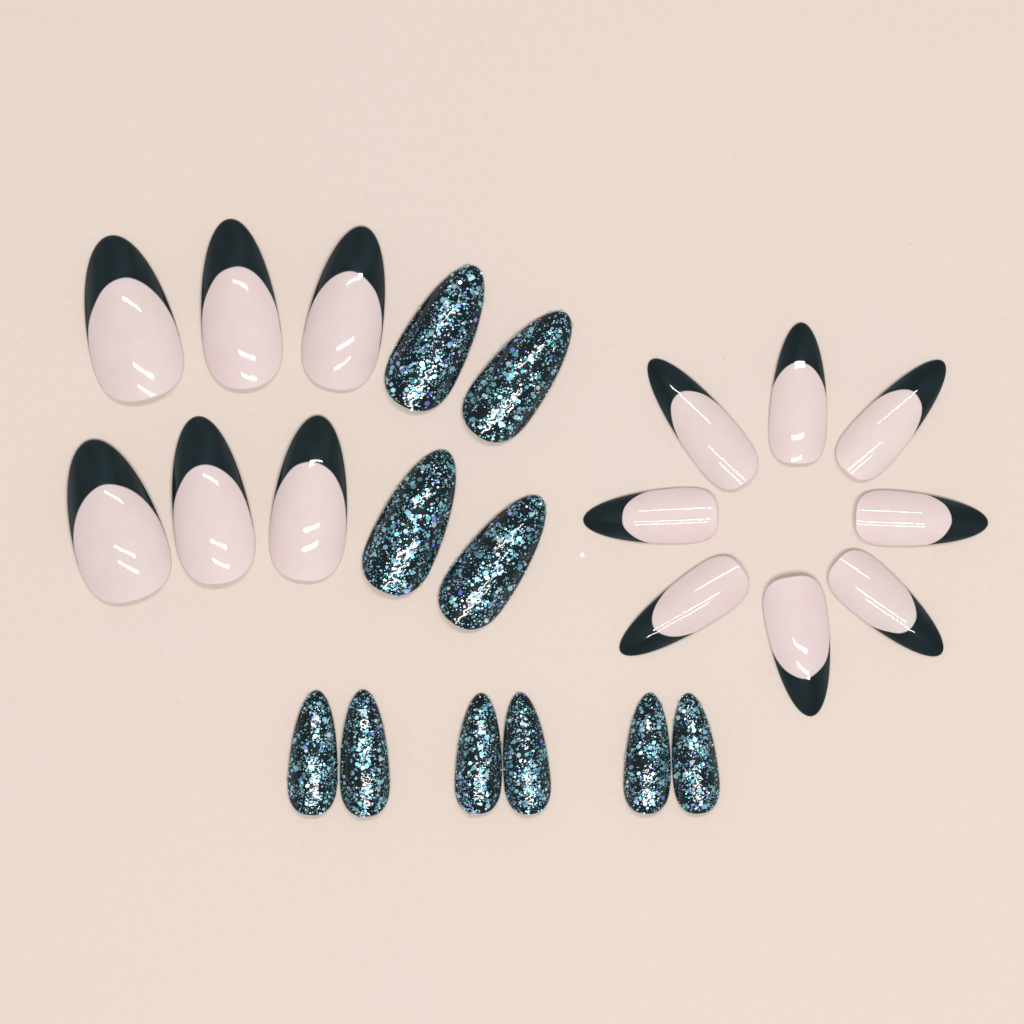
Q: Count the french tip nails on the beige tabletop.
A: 14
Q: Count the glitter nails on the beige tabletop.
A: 10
